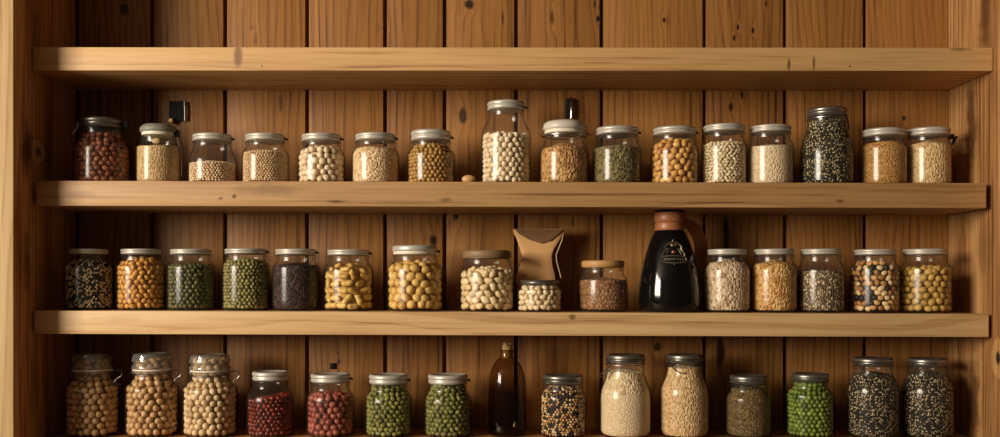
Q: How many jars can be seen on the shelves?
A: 45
